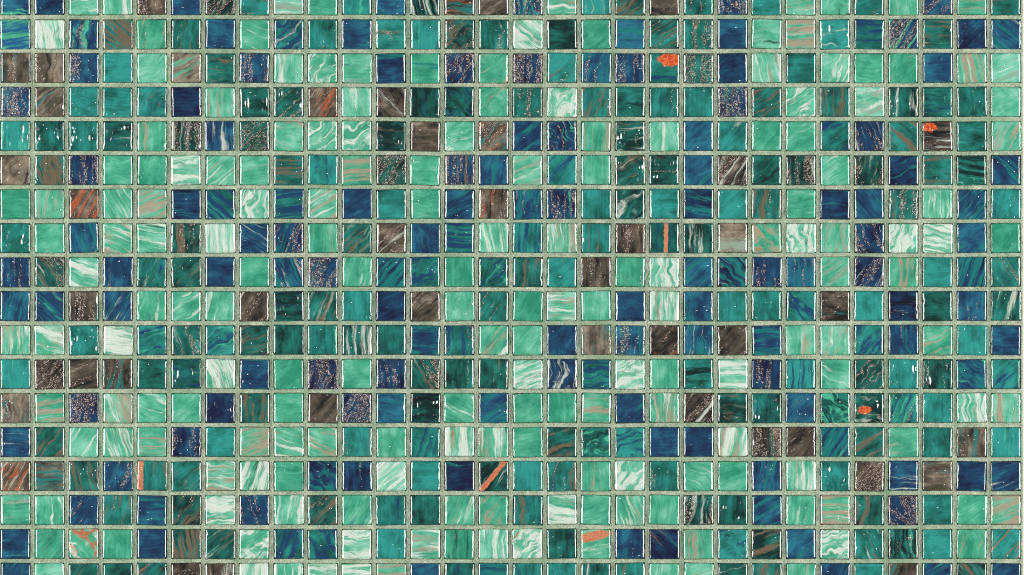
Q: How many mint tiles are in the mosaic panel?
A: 180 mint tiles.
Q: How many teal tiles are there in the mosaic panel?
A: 194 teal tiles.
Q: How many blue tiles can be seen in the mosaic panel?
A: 122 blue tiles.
